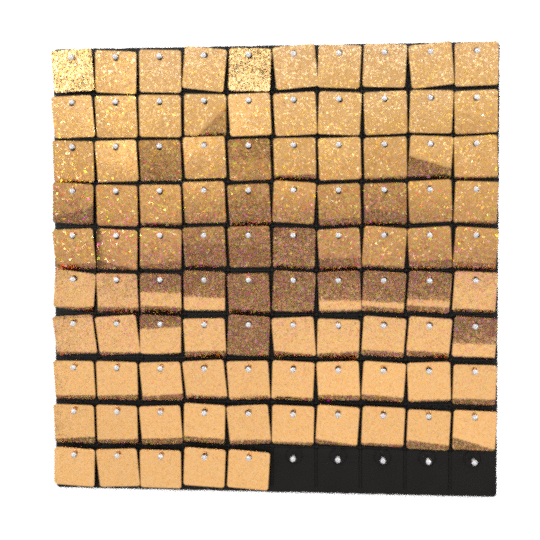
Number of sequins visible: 95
